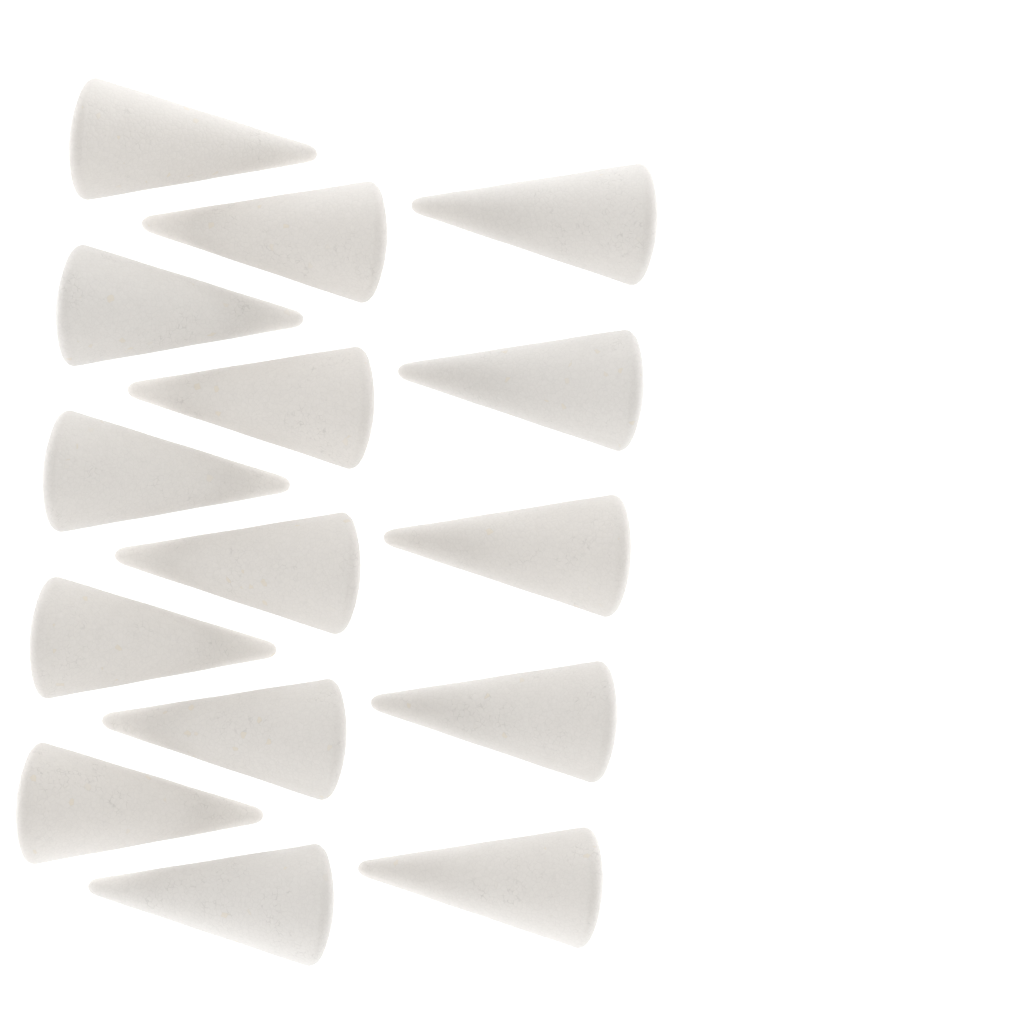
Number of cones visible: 15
